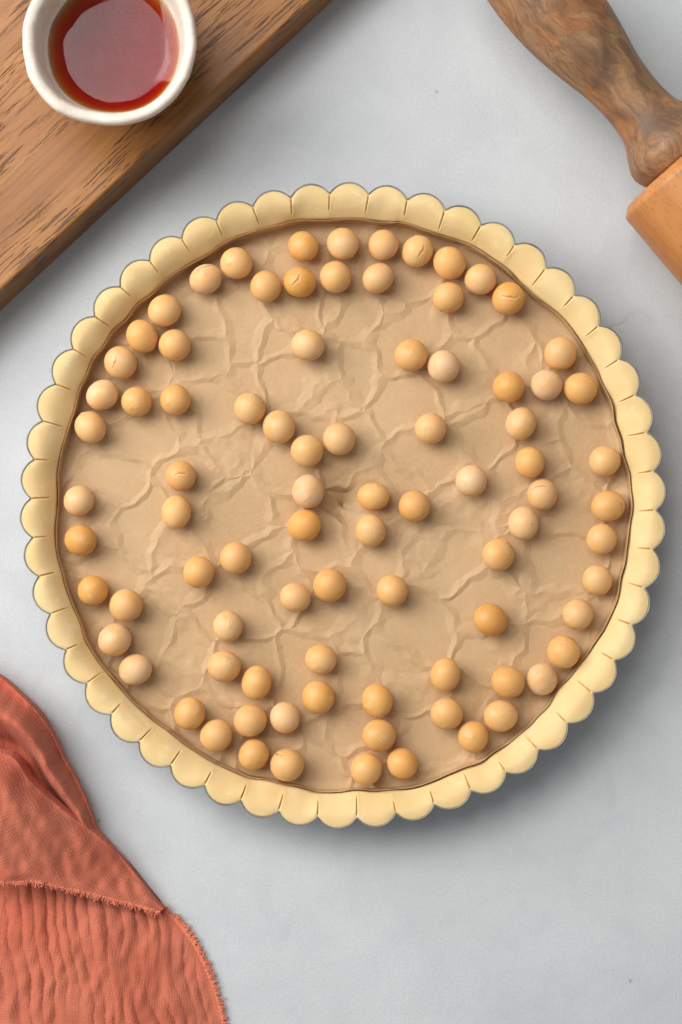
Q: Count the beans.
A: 86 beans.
